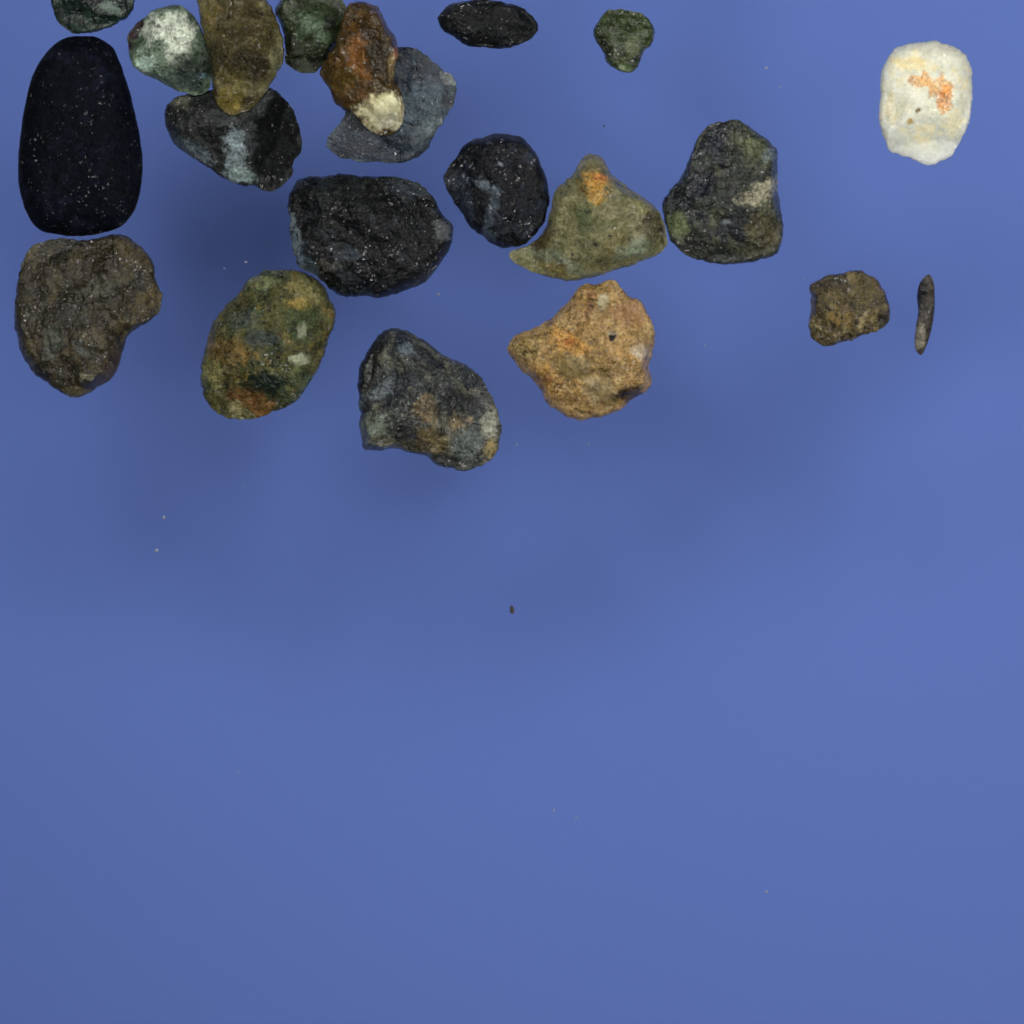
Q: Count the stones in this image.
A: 21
